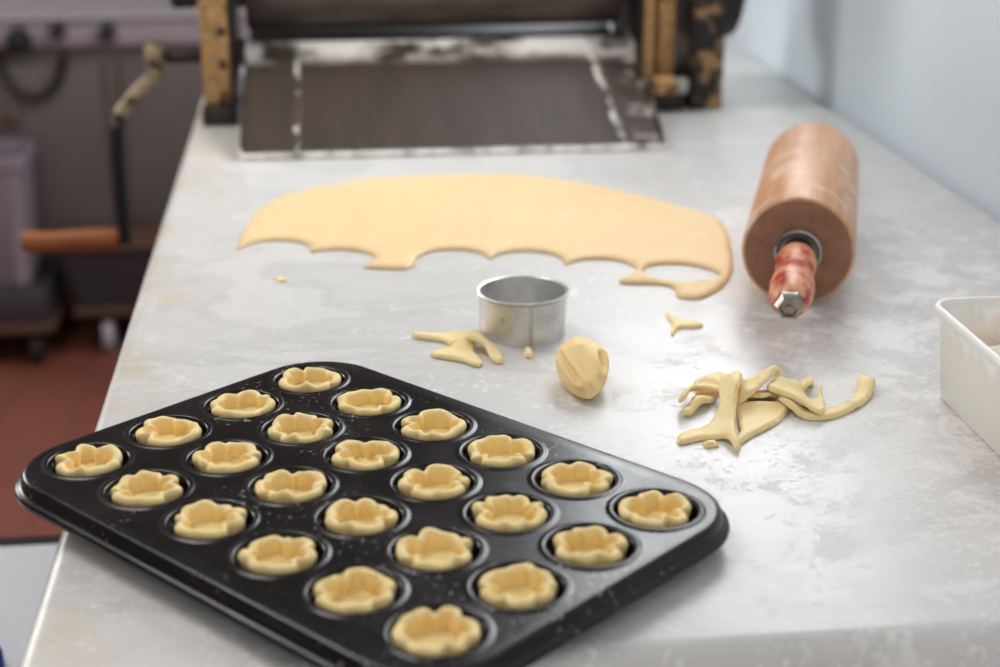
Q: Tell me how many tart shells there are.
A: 24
